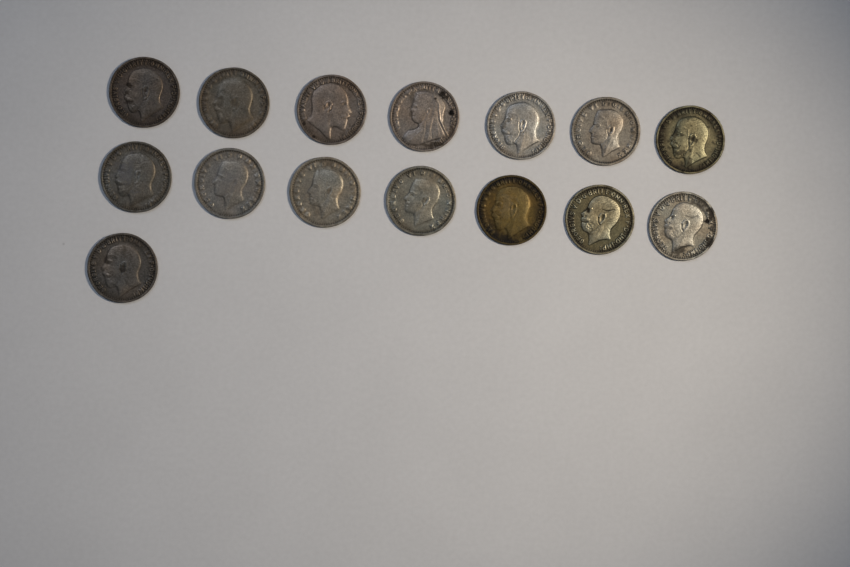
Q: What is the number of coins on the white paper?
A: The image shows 15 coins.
